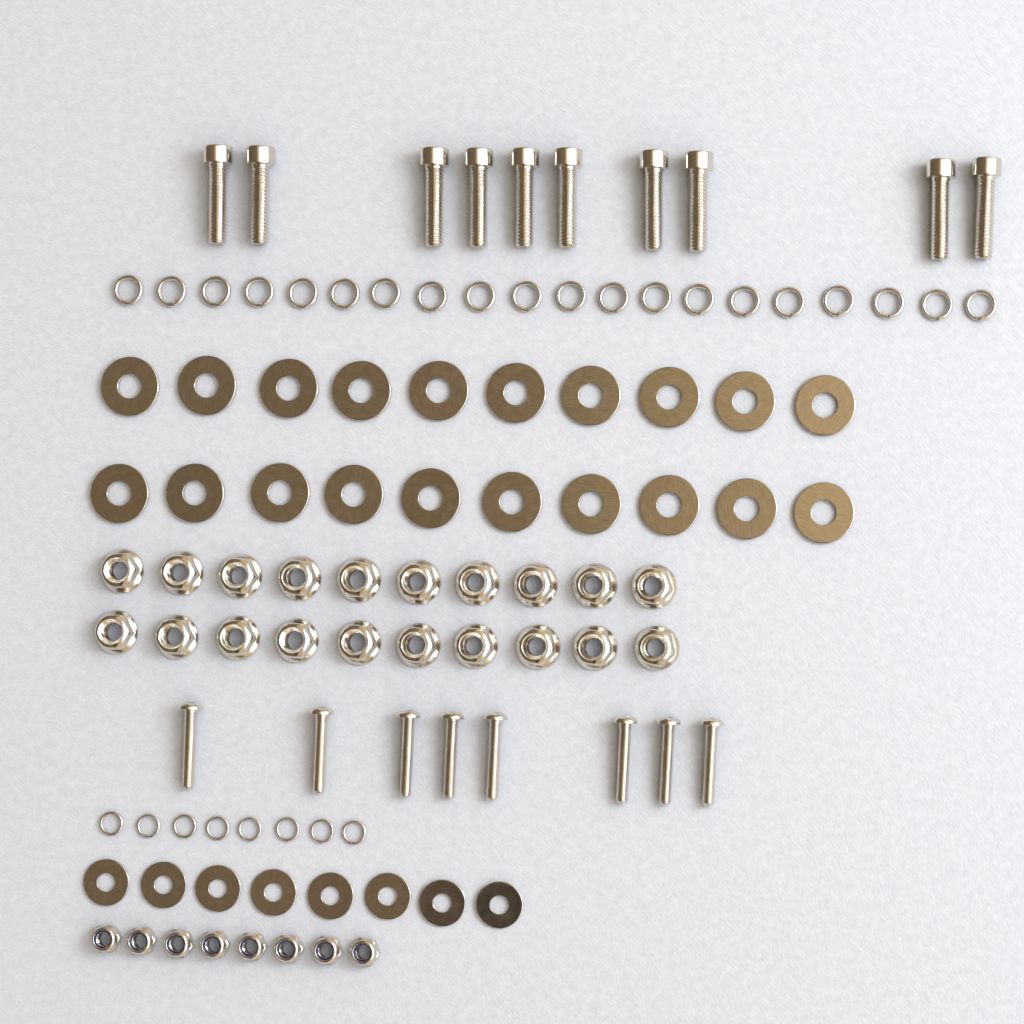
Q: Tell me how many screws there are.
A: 18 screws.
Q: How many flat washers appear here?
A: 28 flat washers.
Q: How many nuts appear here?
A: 28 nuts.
